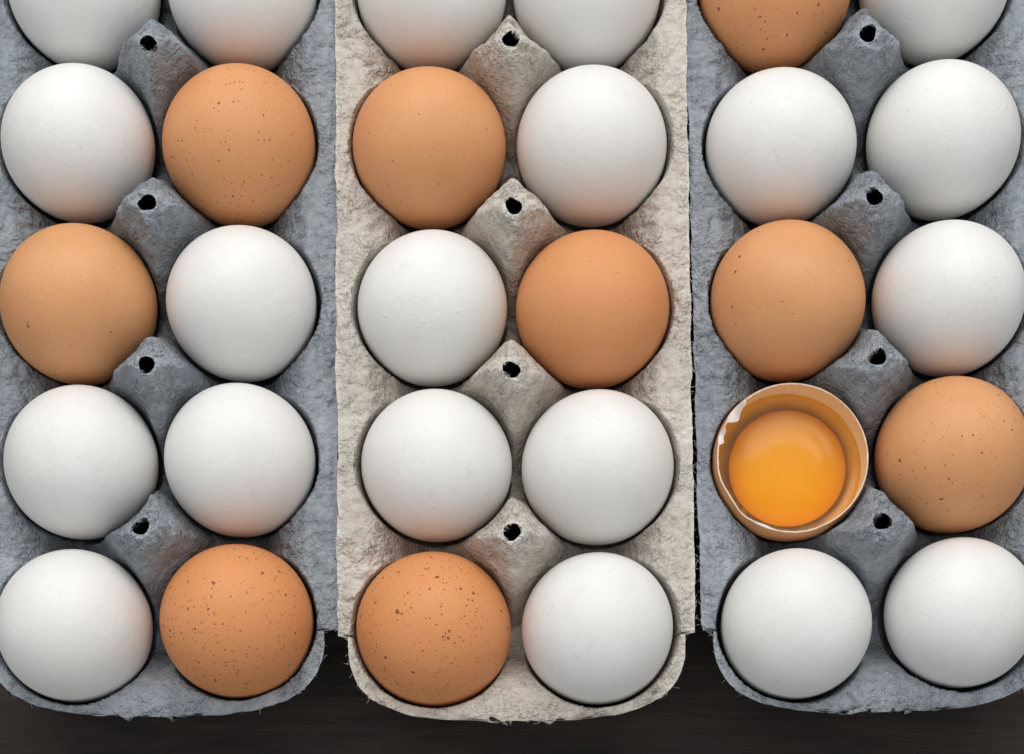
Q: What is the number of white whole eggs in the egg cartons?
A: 20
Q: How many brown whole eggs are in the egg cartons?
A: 9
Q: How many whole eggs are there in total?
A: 29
